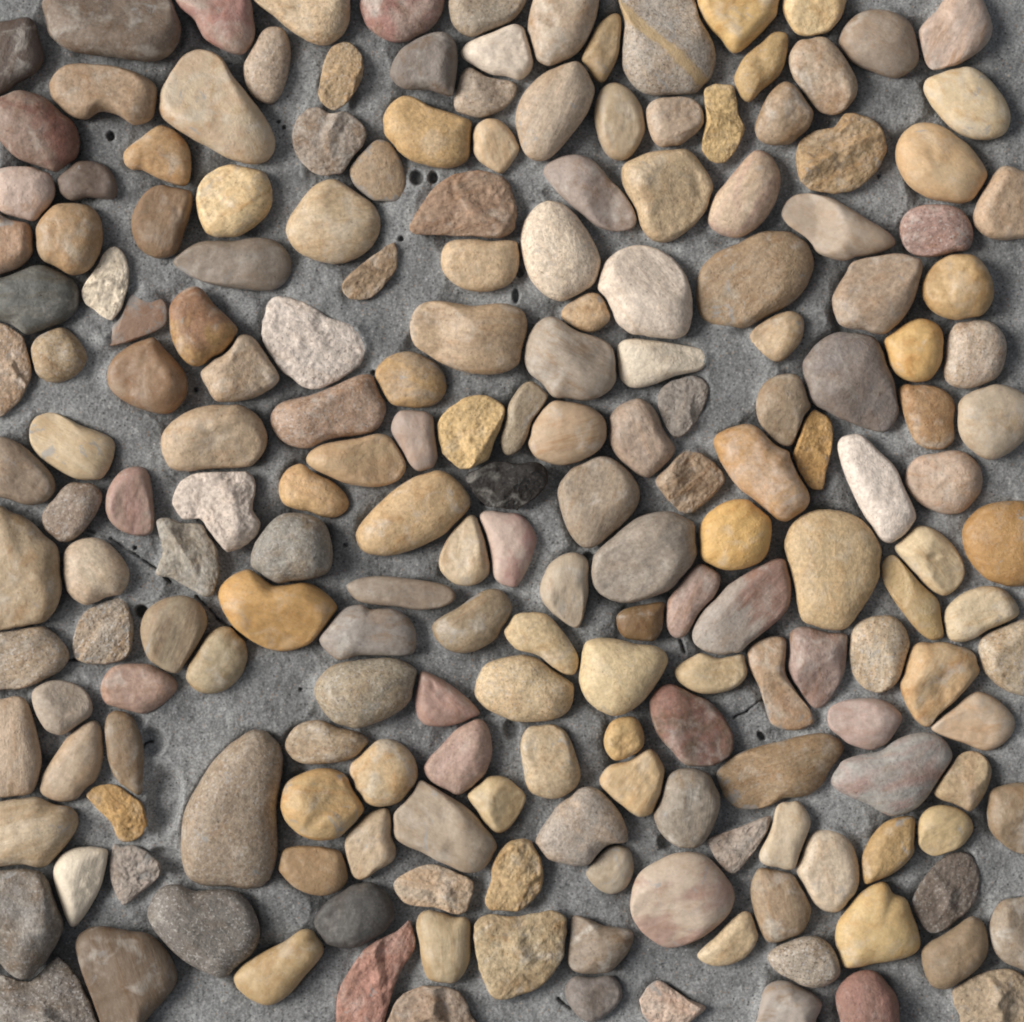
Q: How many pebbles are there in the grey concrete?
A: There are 200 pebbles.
